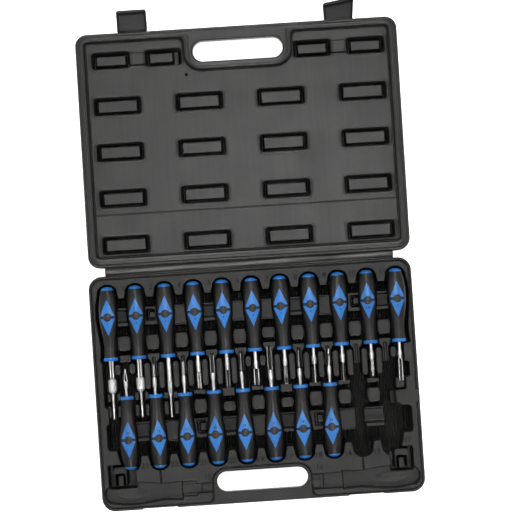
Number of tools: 19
